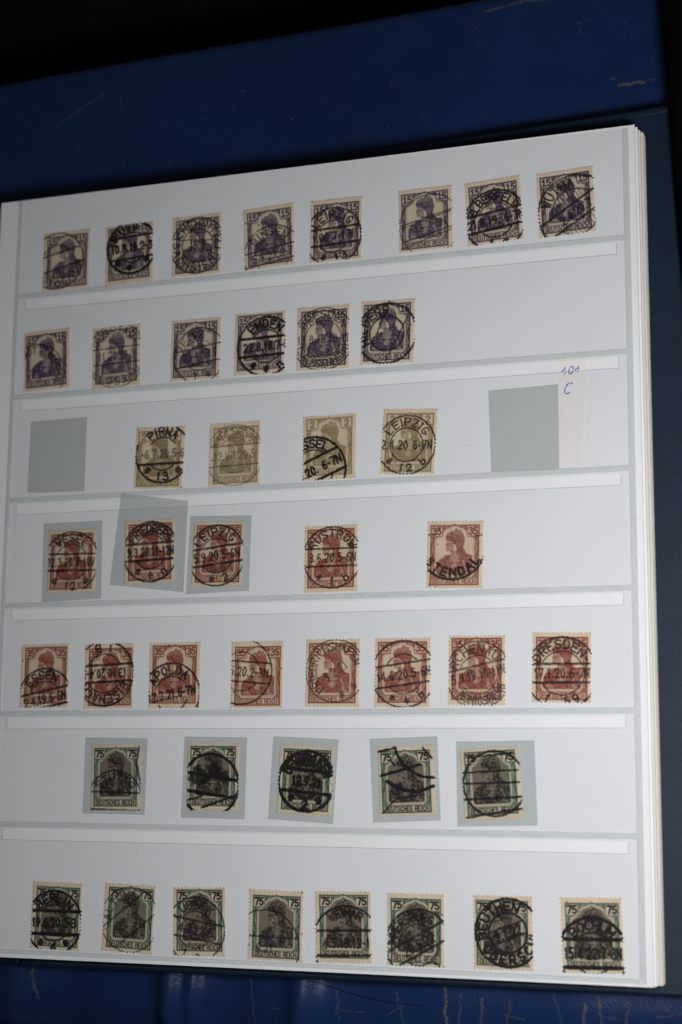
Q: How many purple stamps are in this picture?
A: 14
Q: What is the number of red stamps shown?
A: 13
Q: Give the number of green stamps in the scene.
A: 13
